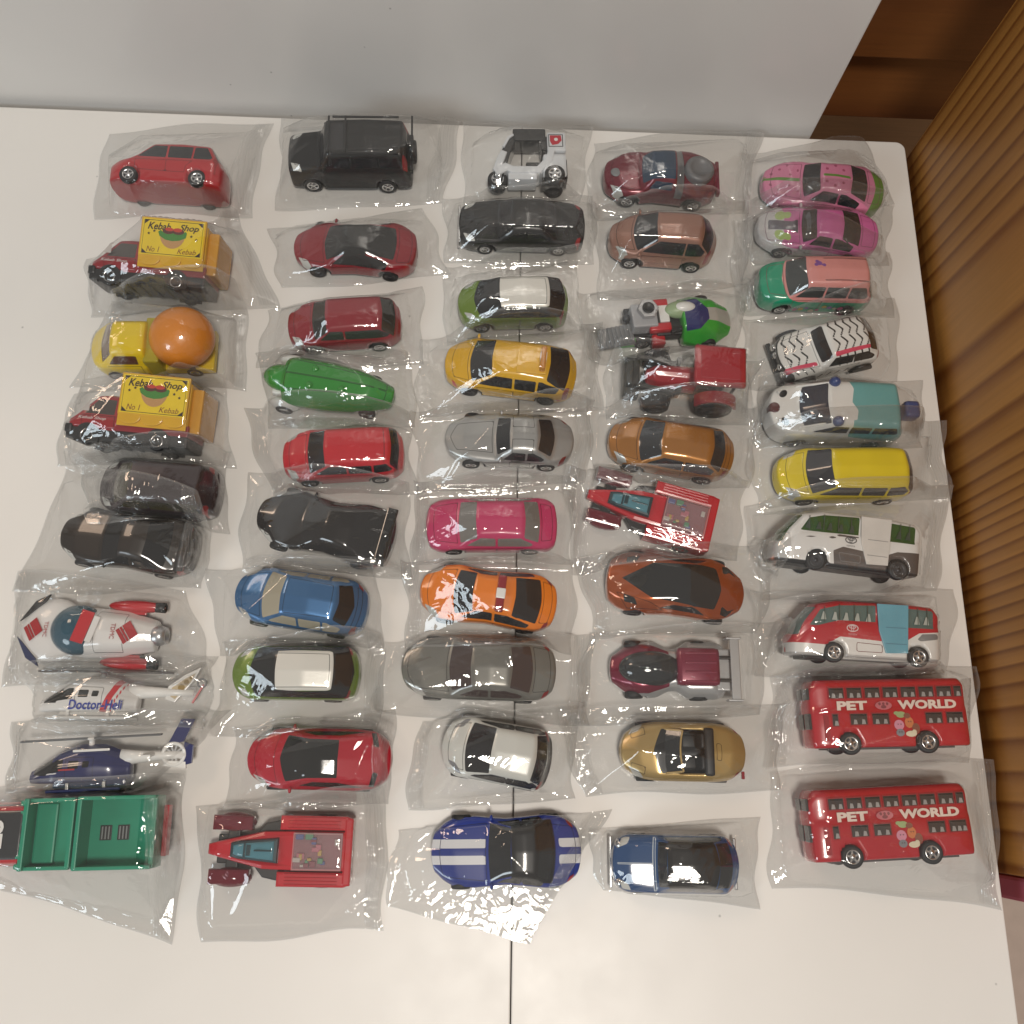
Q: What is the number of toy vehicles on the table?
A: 50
